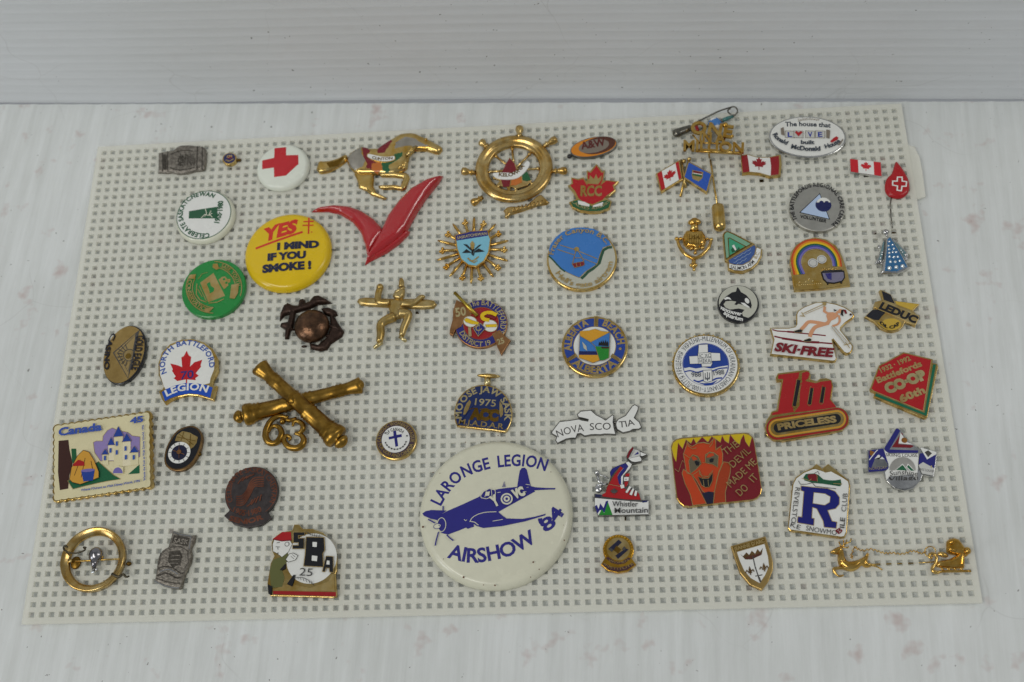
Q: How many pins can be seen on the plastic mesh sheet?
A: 55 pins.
